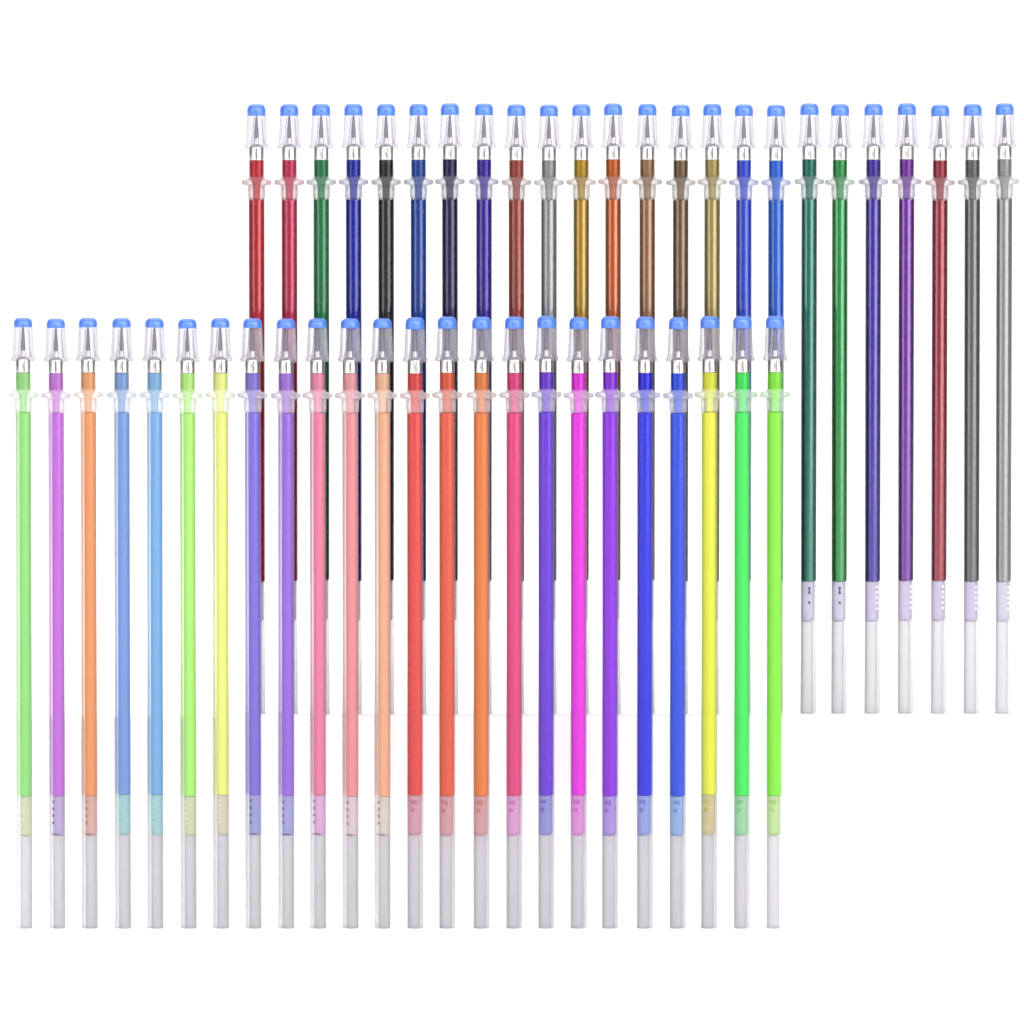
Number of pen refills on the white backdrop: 48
